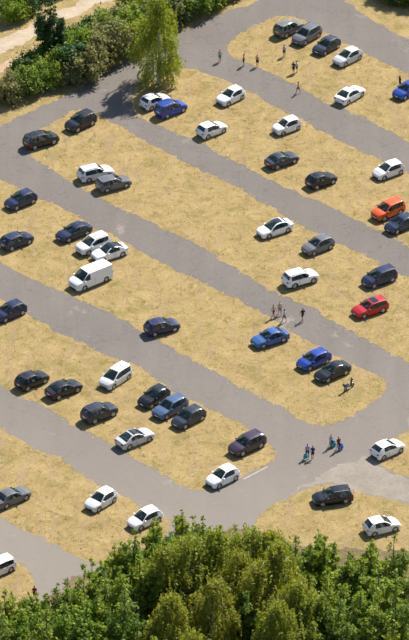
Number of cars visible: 53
